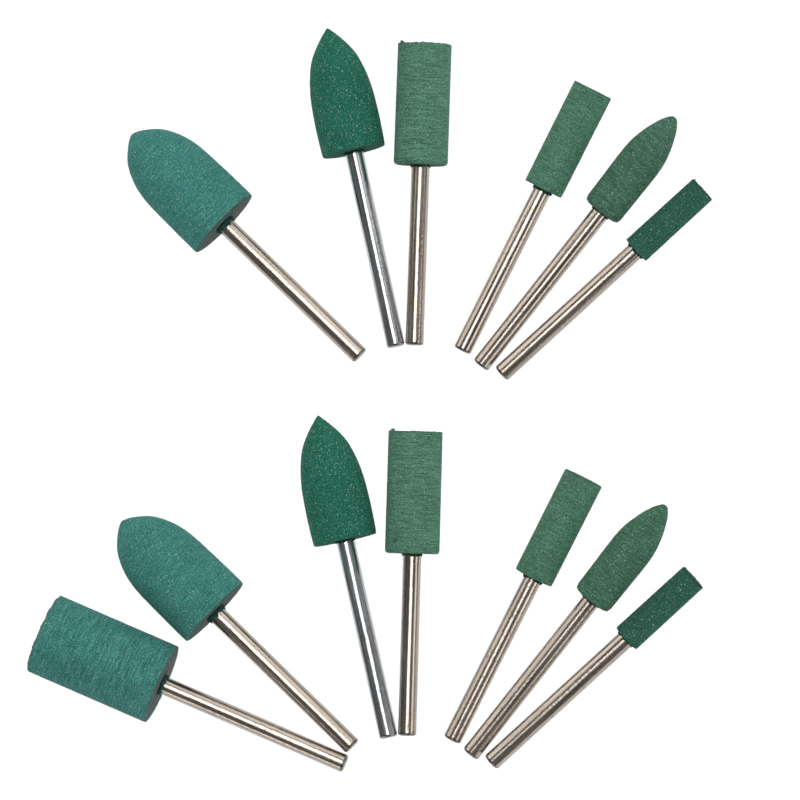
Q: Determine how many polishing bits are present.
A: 13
